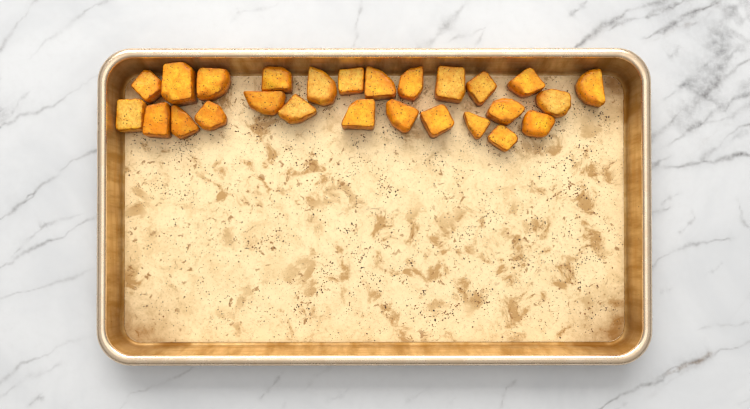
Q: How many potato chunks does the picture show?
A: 26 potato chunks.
